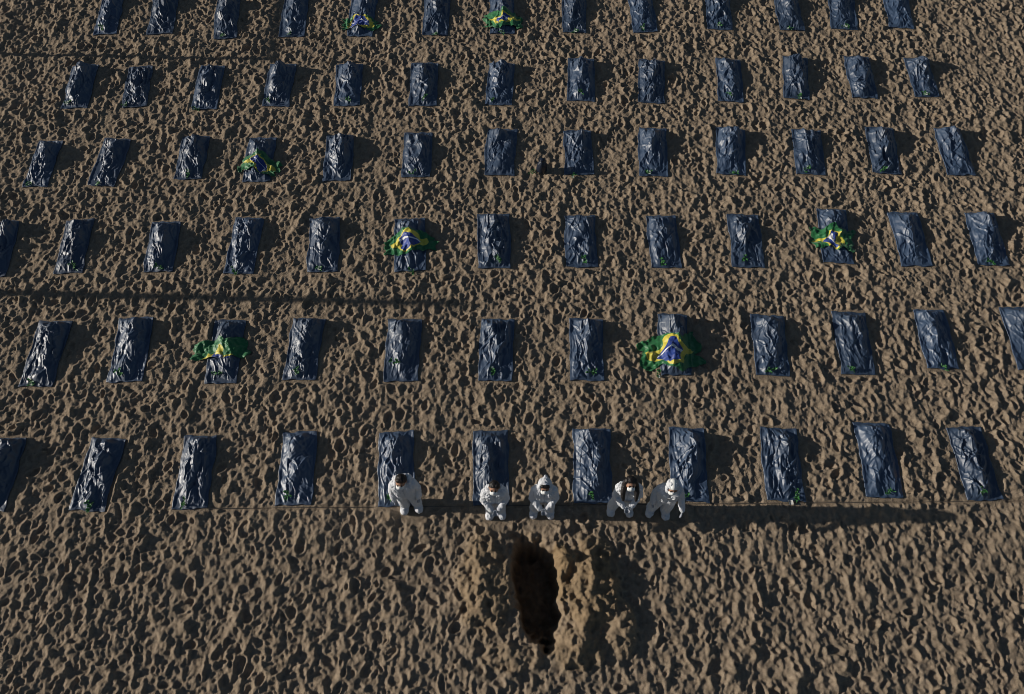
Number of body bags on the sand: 75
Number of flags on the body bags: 7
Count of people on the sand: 5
